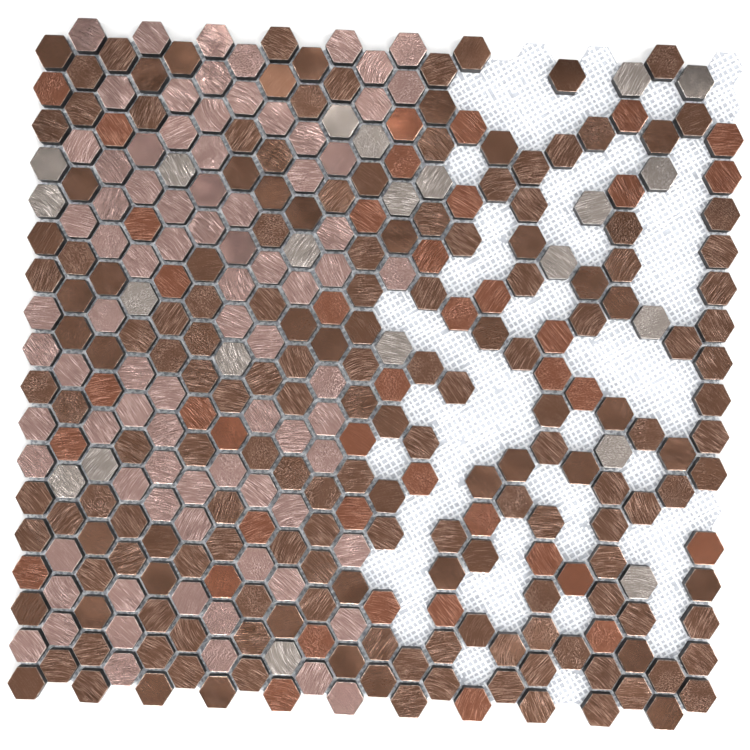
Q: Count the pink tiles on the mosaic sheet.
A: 82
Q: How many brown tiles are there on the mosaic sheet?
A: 177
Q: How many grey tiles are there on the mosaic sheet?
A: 22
